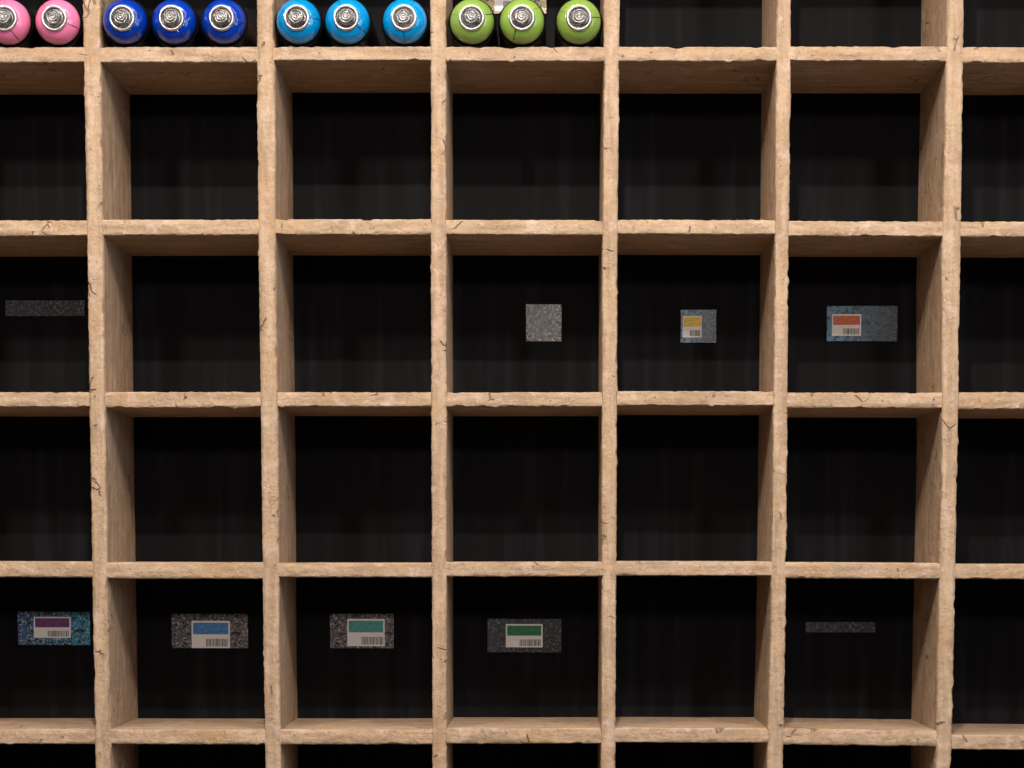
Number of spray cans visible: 11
